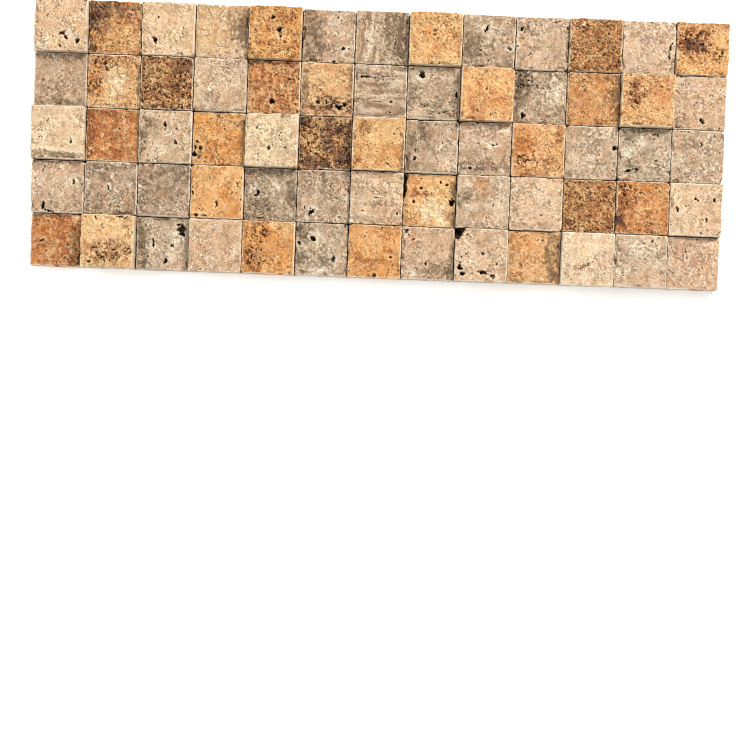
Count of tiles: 65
